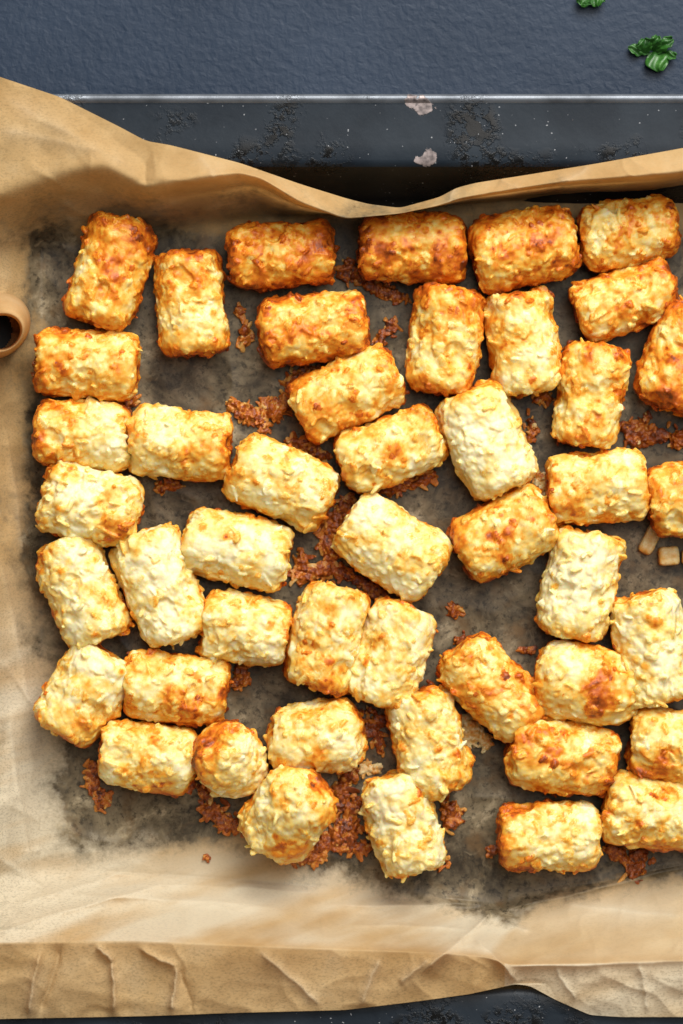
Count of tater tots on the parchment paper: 46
